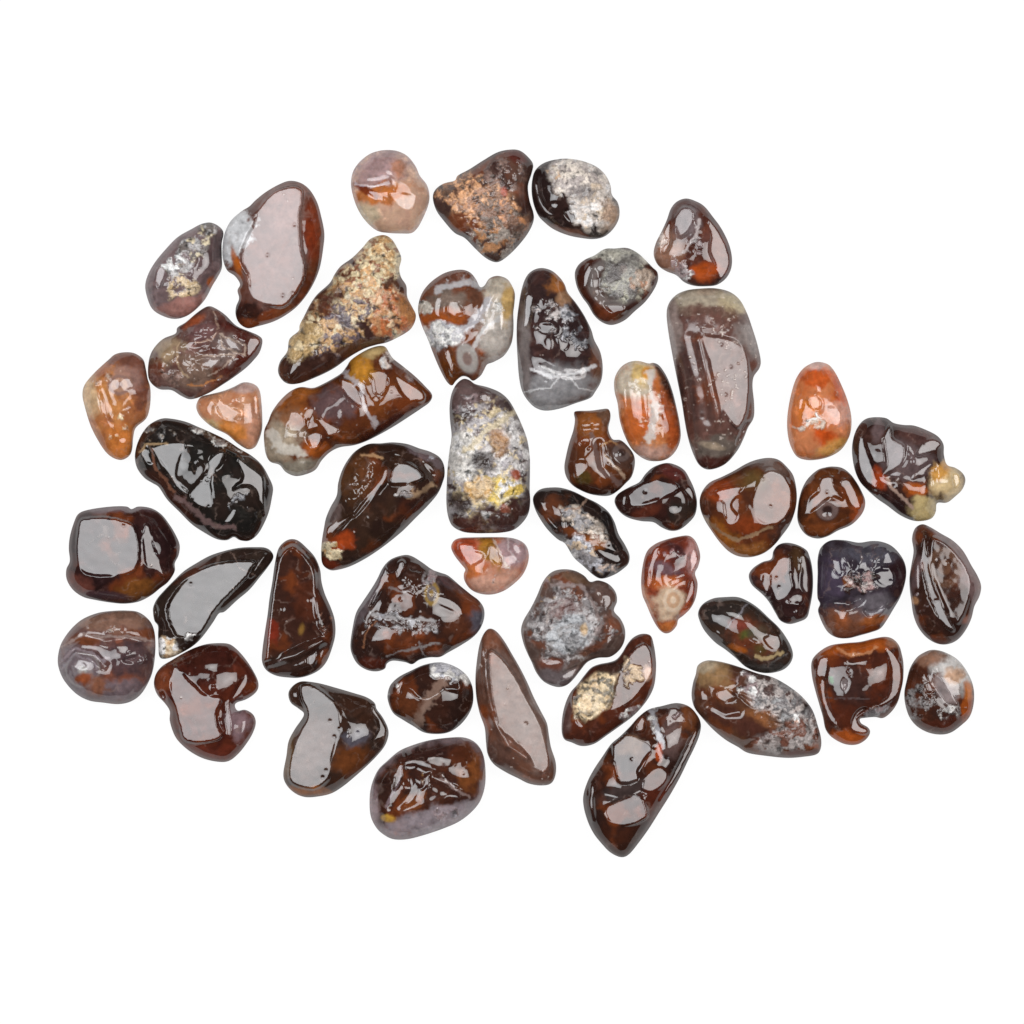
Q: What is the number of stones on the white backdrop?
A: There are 48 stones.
